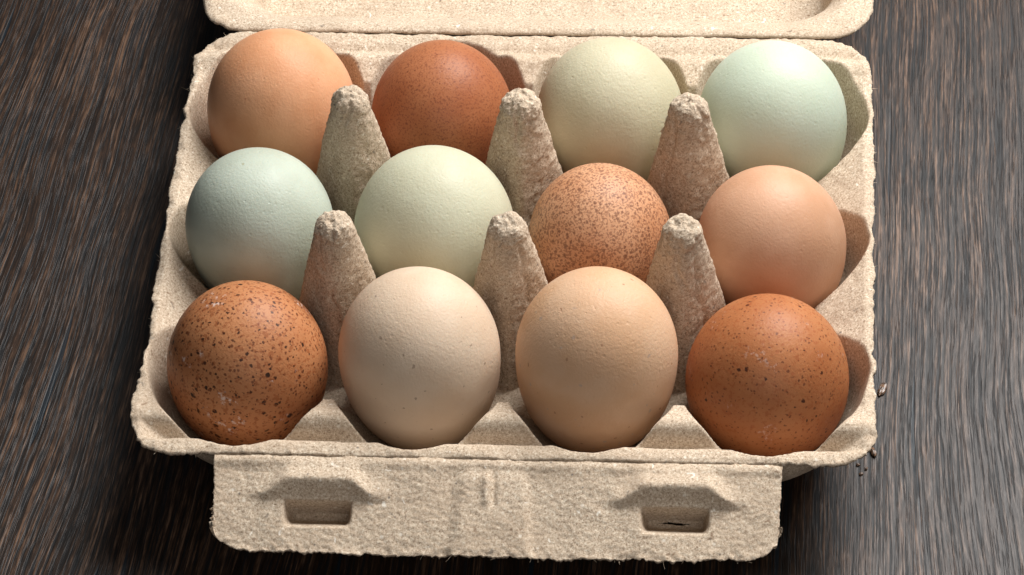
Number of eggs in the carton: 12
